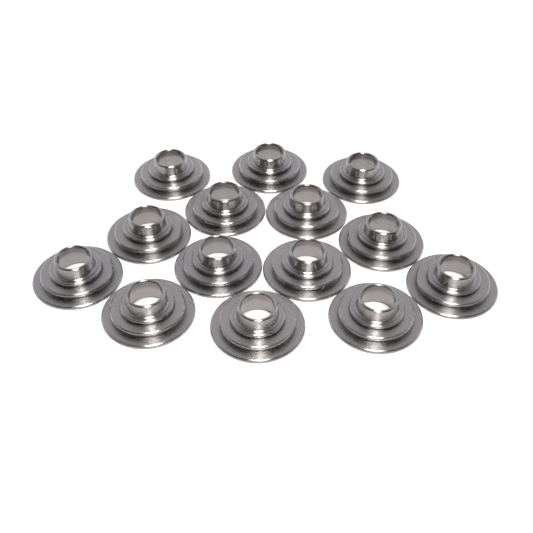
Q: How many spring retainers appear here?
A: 14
